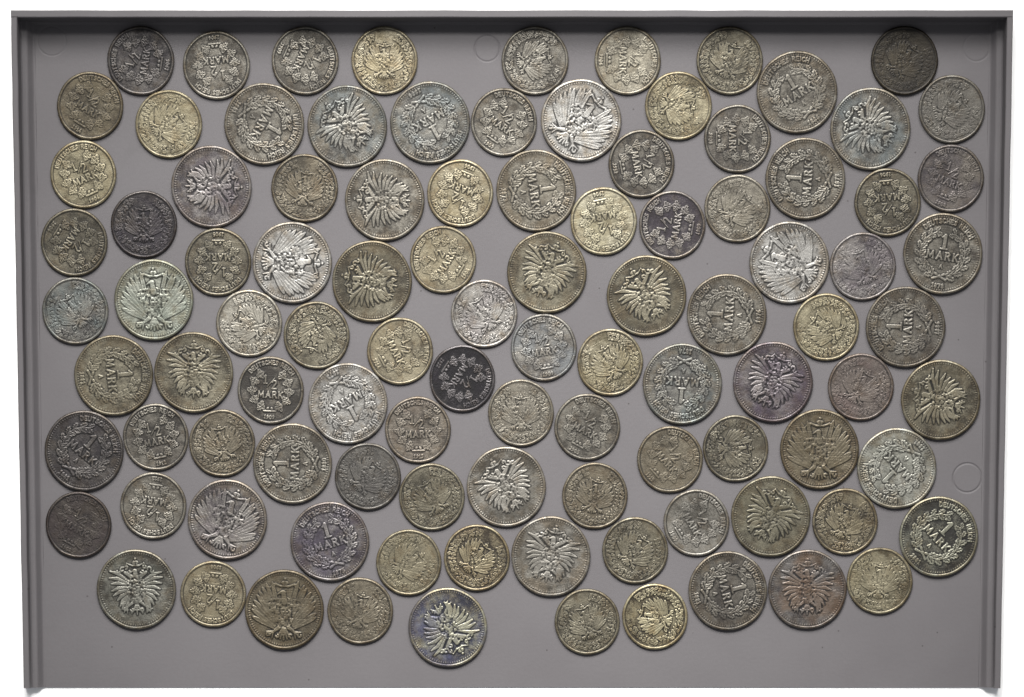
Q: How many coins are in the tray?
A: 101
